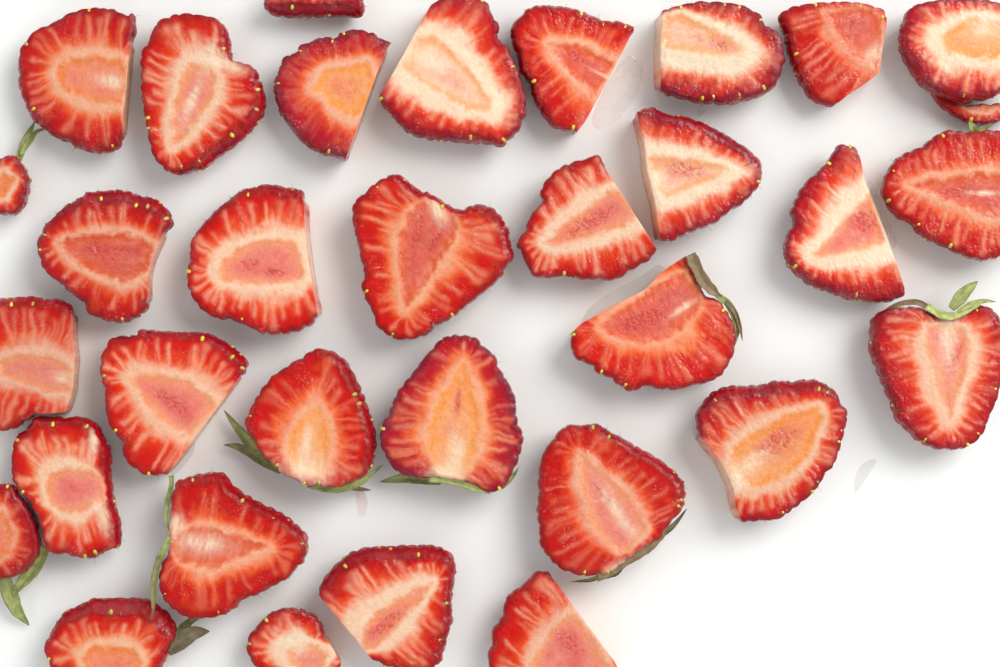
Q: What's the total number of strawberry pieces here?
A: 33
